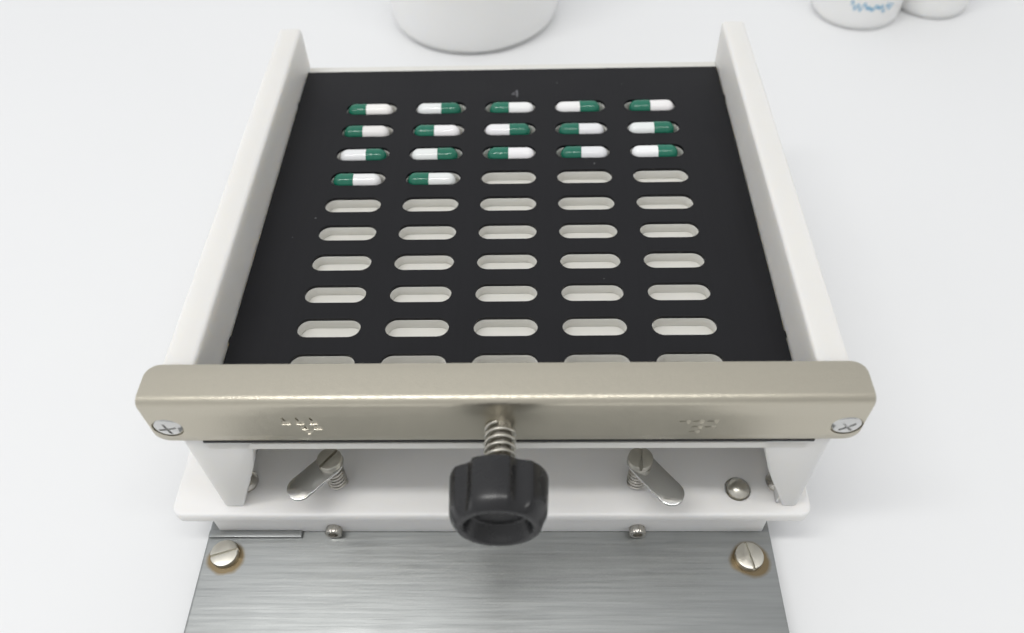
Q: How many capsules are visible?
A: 17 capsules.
